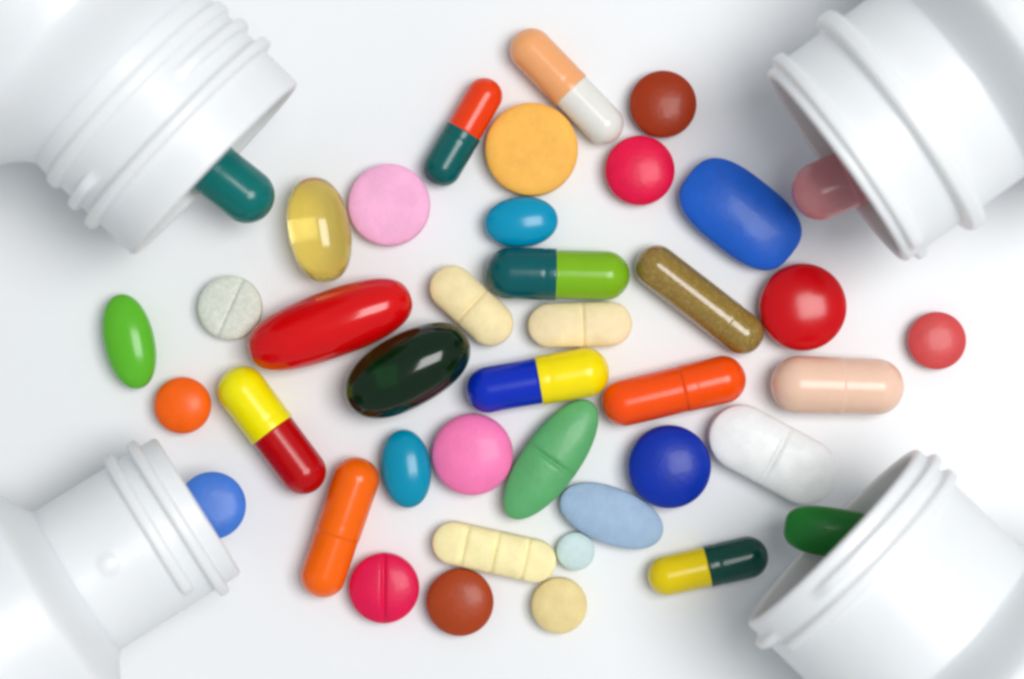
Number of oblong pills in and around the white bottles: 26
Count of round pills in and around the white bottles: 15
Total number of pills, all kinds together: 41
